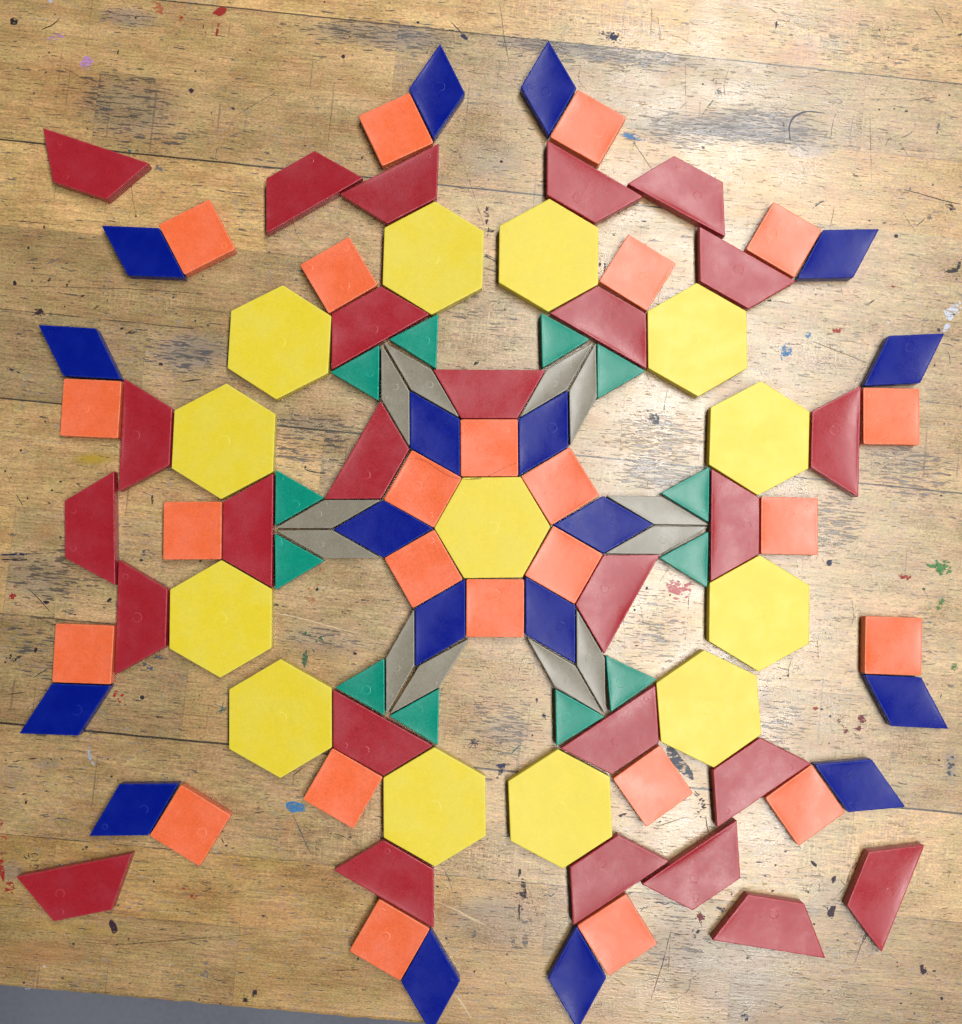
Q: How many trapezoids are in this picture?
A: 26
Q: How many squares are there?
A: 24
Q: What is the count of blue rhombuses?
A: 18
